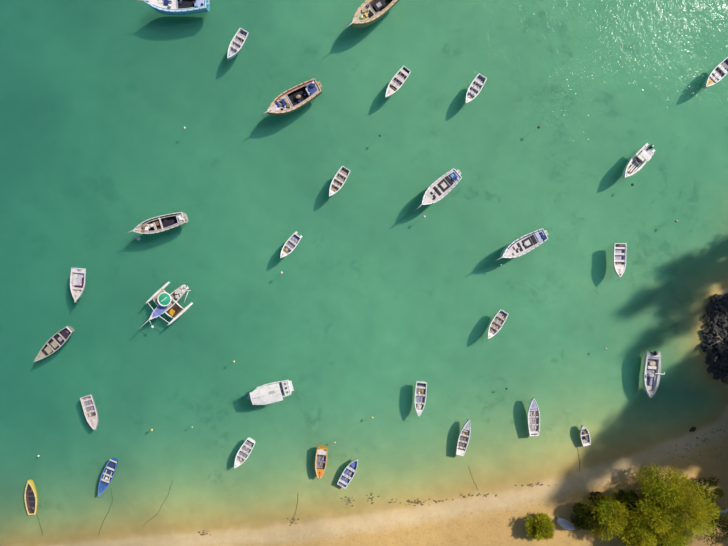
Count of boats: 30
